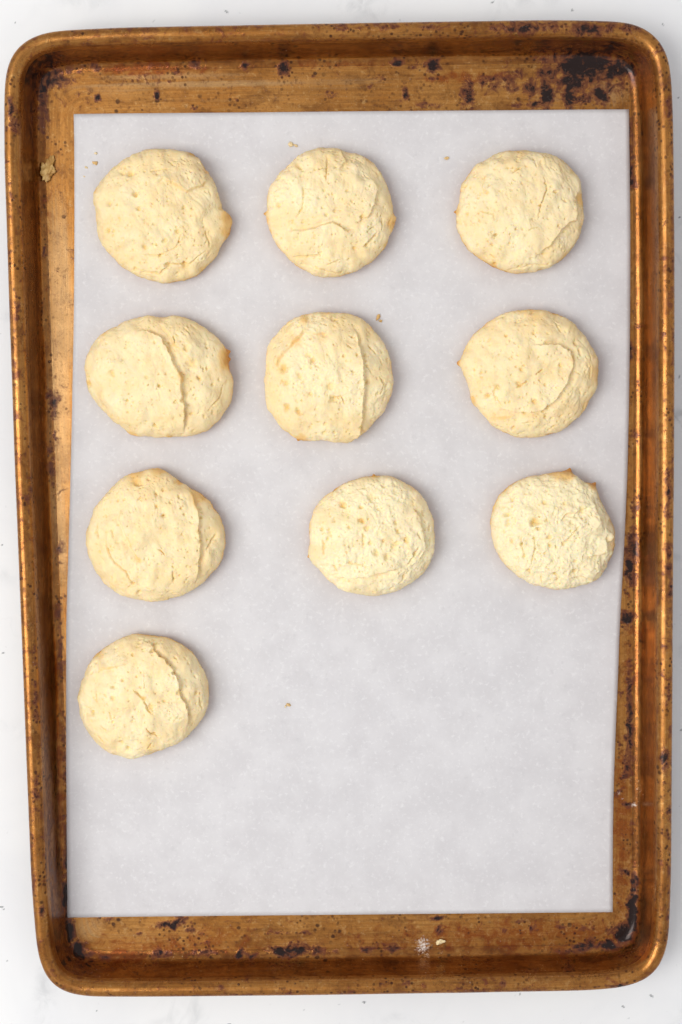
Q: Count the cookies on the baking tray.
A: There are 10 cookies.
